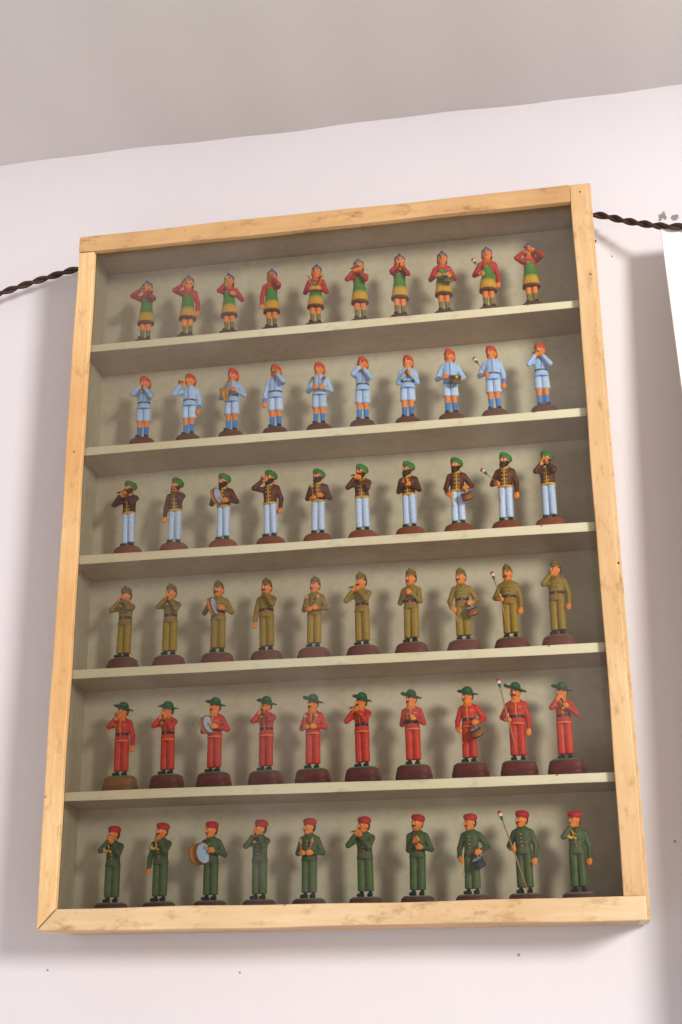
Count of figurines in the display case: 60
